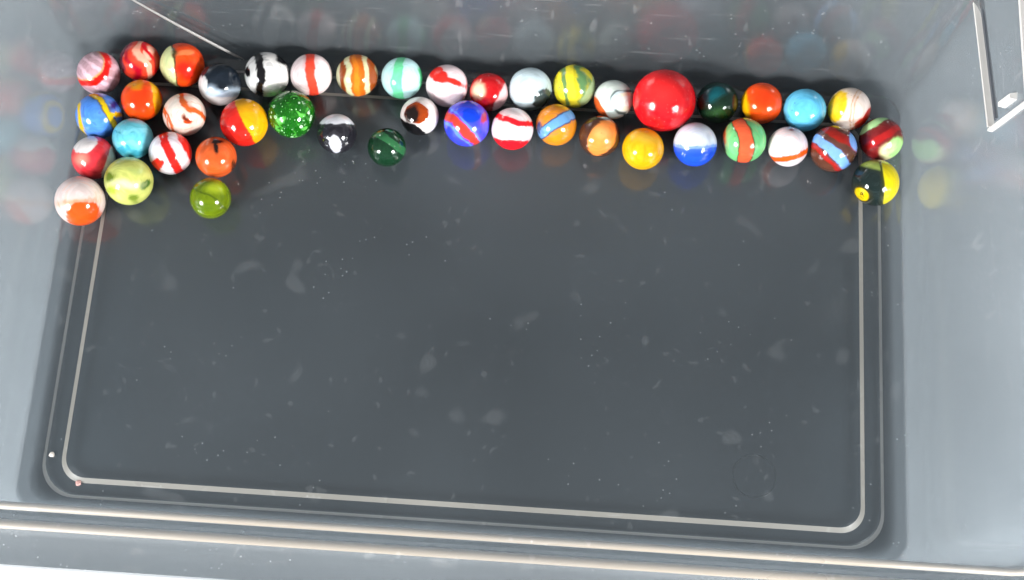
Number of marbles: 44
